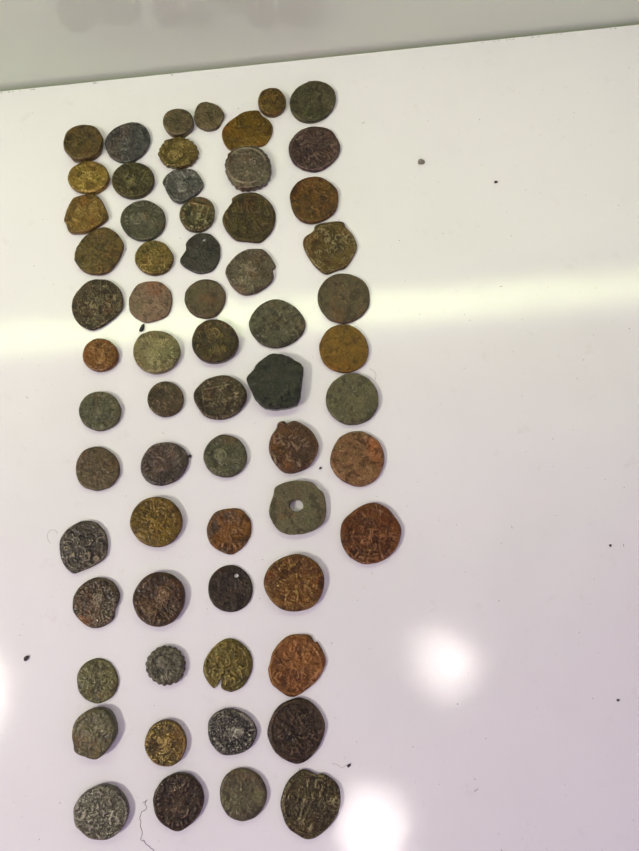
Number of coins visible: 63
